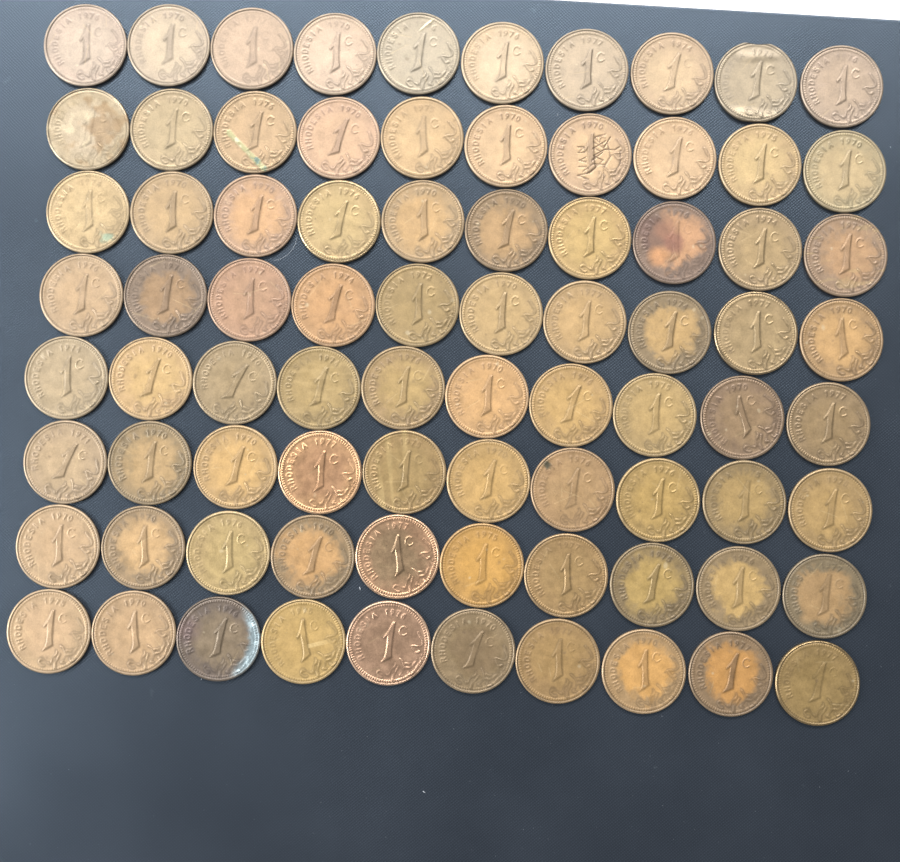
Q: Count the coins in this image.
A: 80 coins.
